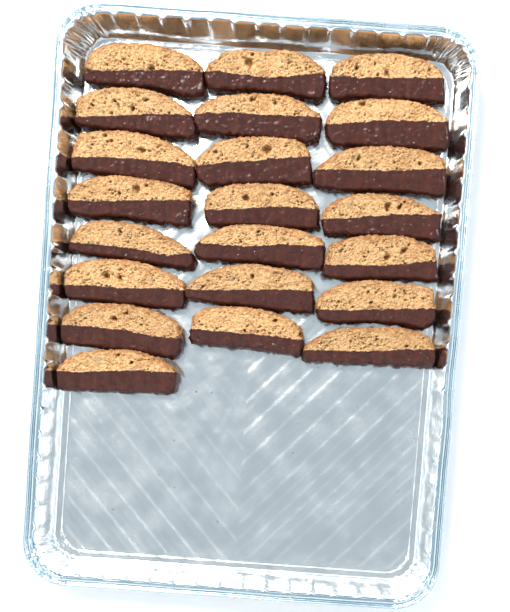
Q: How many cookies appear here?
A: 22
